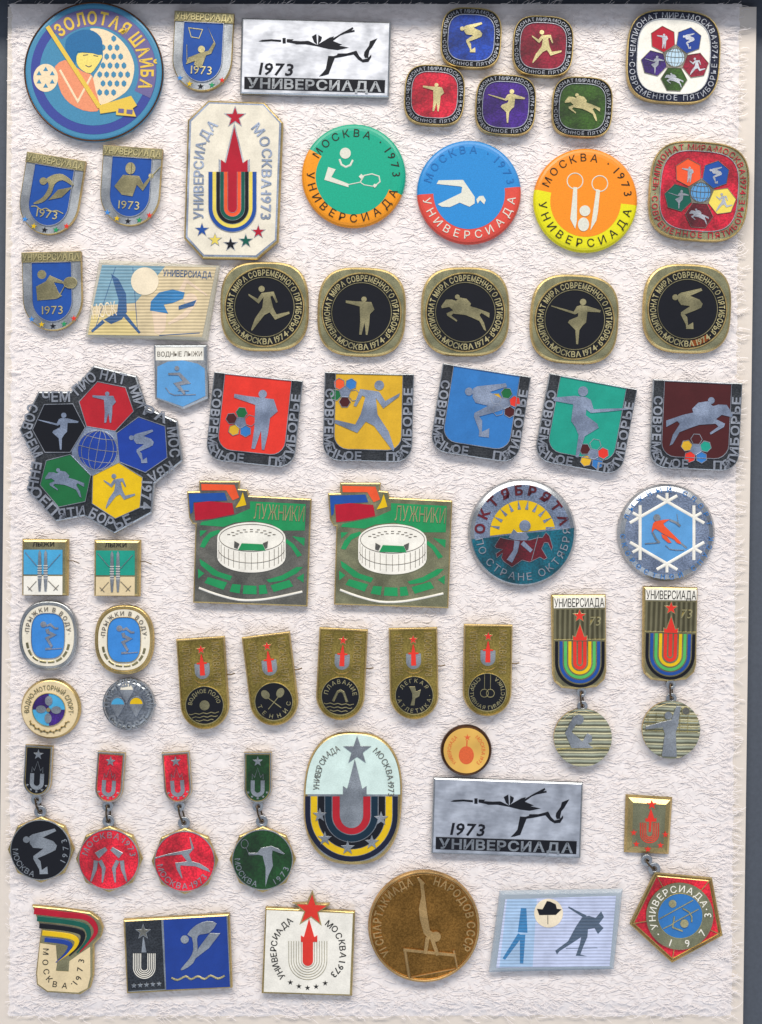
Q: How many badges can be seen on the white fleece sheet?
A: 60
